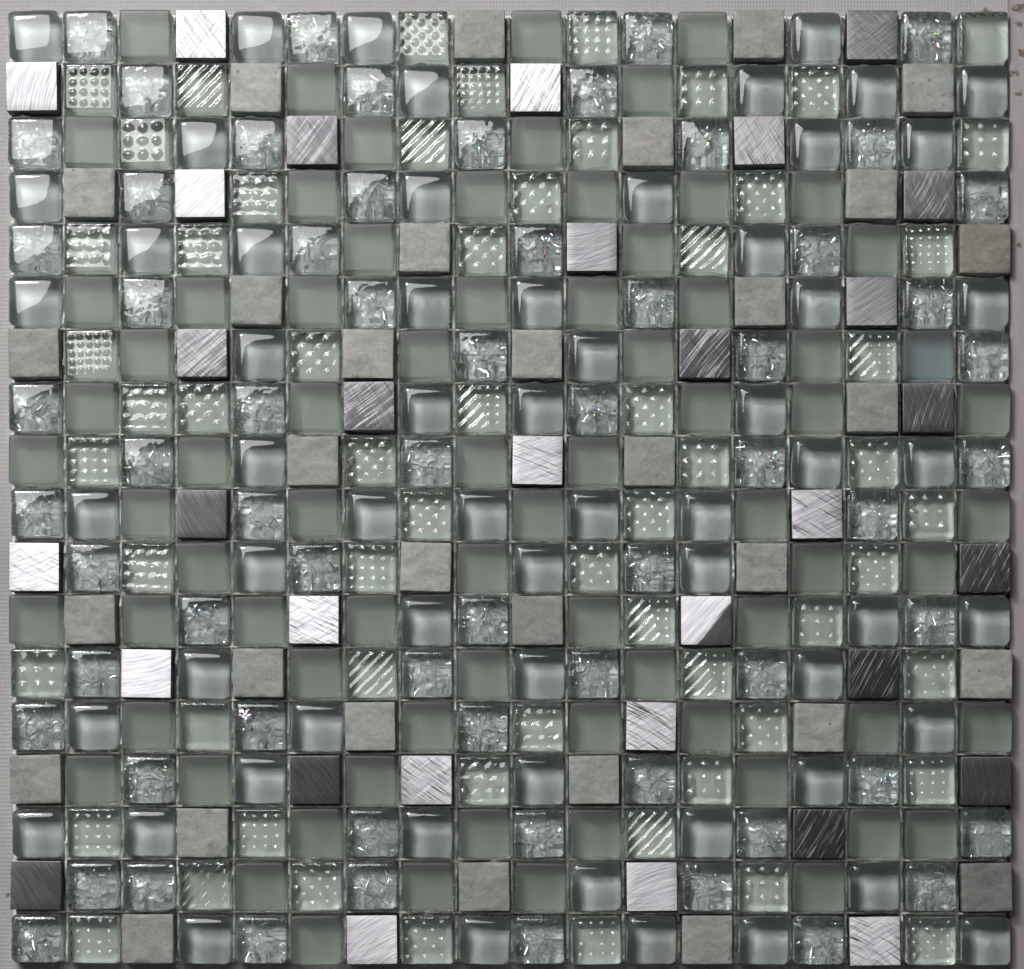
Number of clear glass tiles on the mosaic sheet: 186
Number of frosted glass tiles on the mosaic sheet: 74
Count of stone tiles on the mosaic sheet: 32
